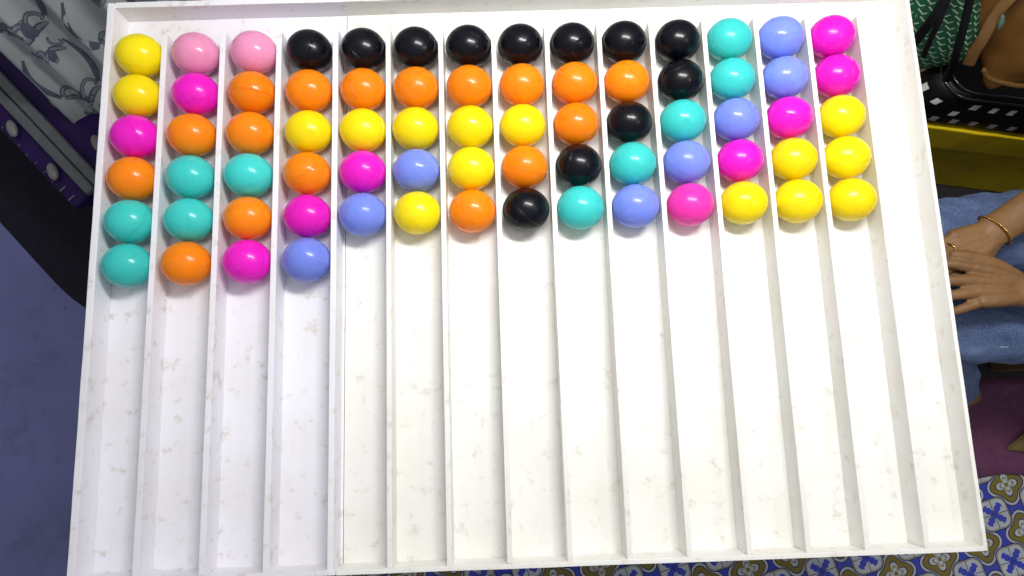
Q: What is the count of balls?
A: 74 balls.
